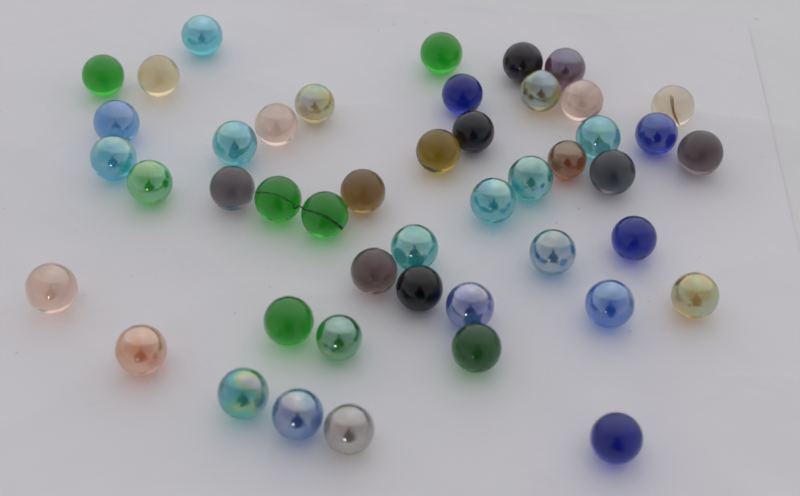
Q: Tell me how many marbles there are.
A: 46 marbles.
